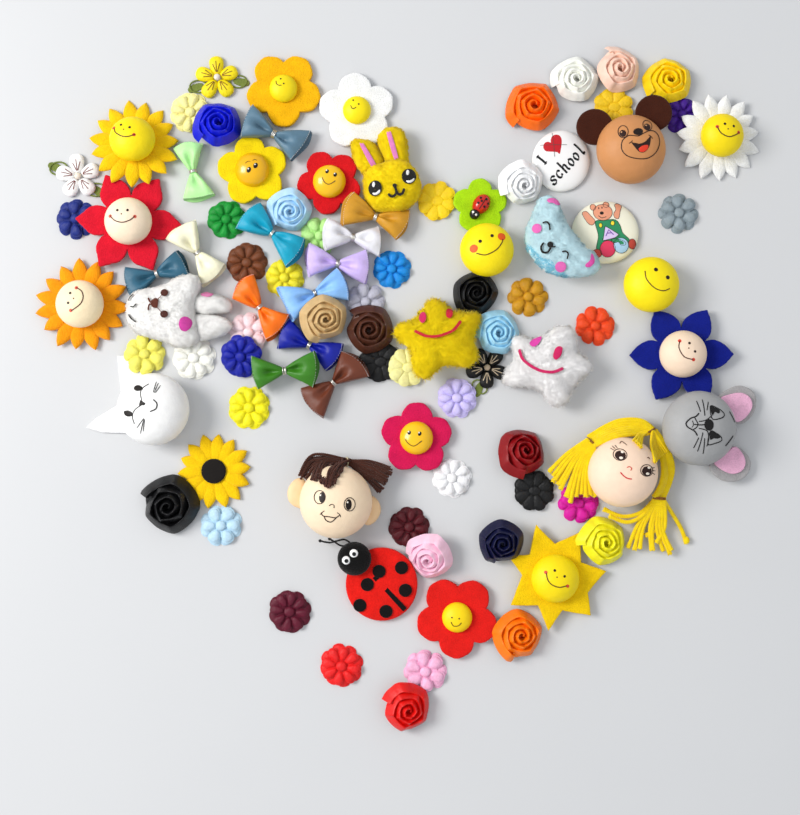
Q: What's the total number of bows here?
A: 13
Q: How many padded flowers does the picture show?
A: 33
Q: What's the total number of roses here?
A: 18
